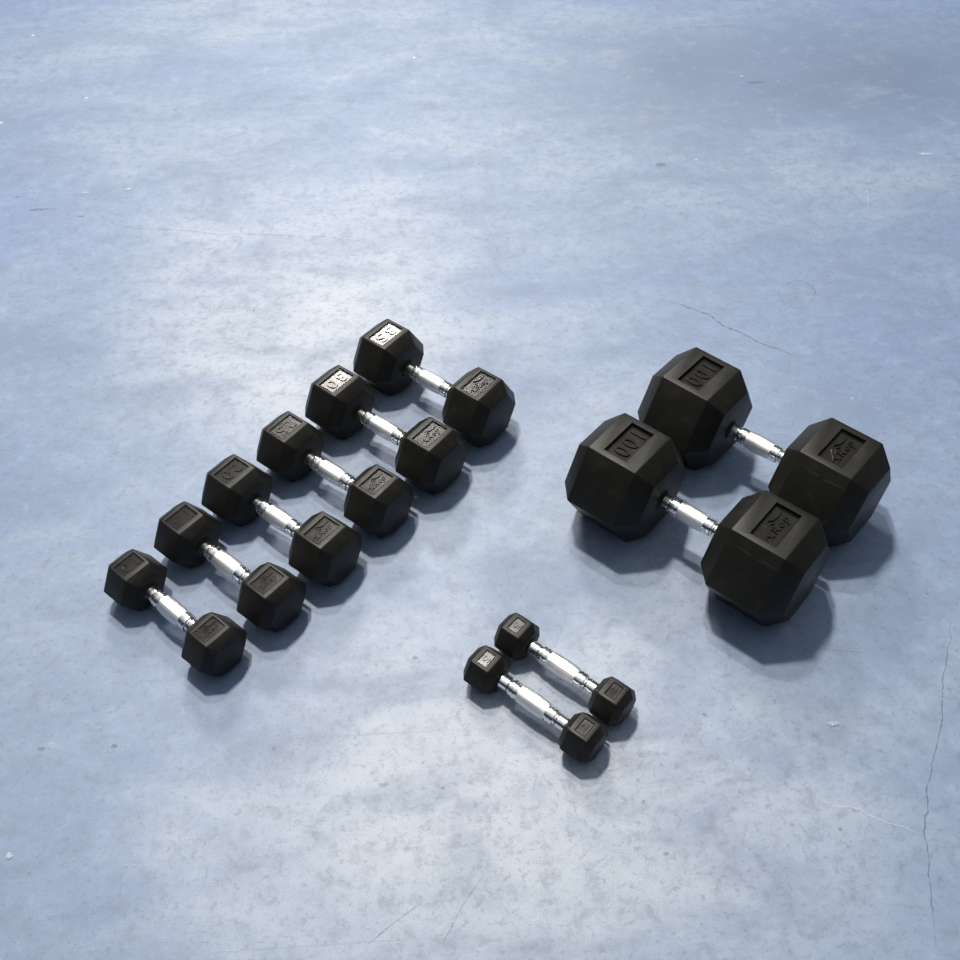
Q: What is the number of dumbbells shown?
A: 10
